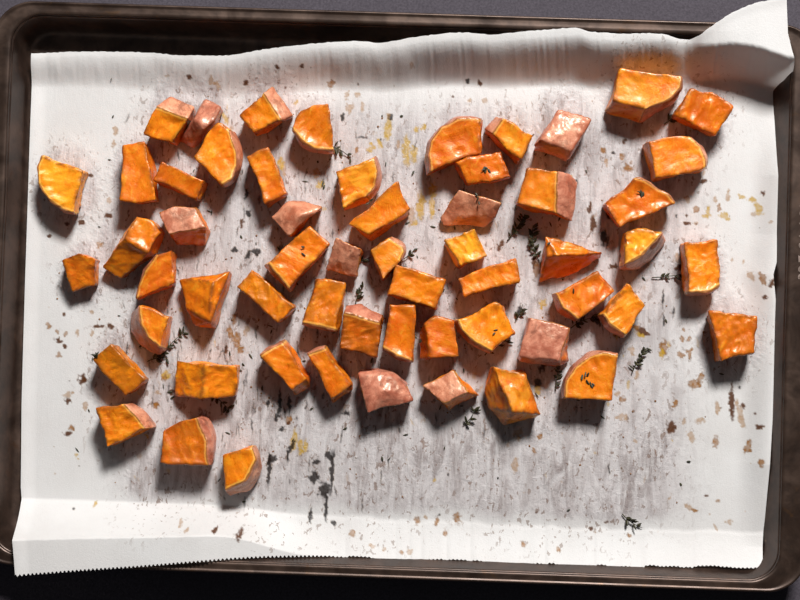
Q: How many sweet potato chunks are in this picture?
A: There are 58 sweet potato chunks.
